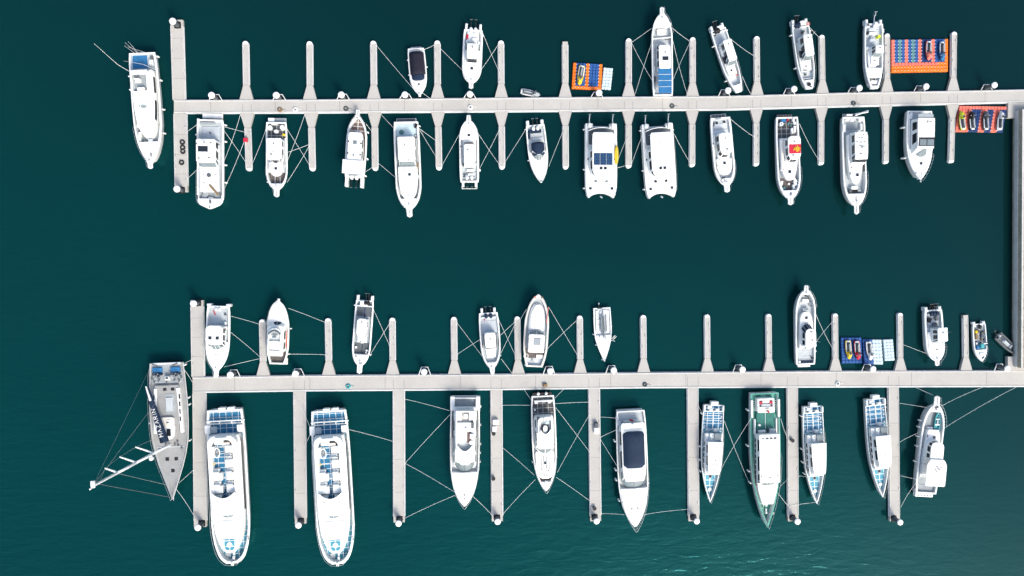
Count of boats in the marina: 40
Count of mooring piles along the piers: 30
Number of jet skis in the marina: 11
